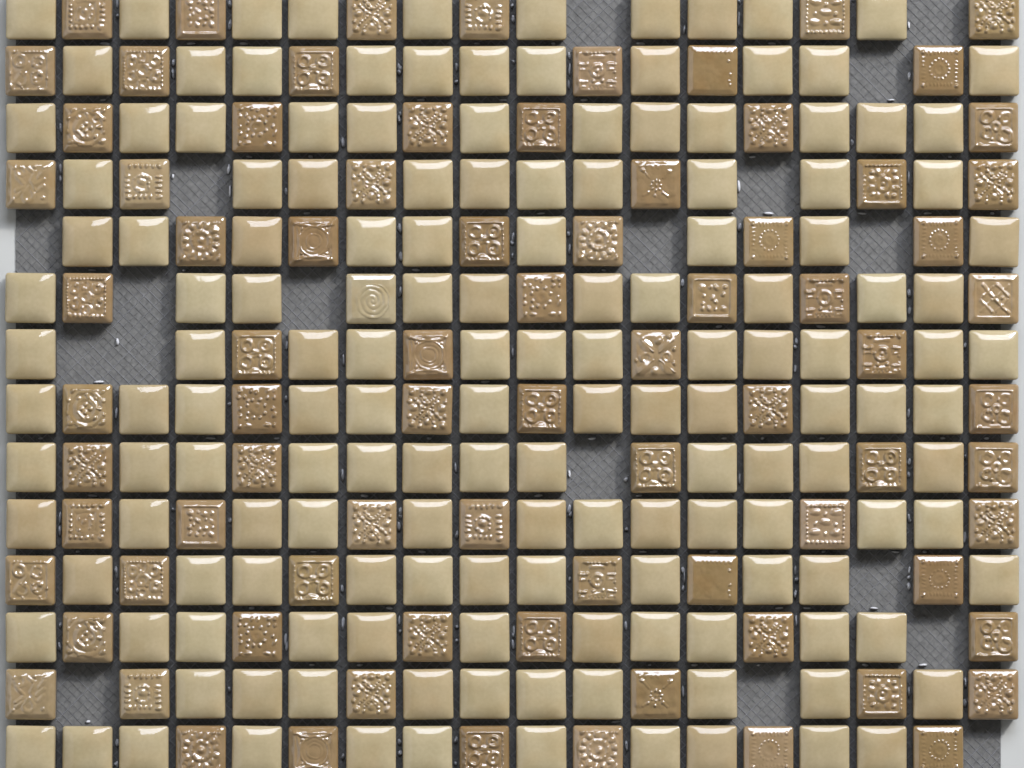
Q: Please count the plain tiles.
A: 153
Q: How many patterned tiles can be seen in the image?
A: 81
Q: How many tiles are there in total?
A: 234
